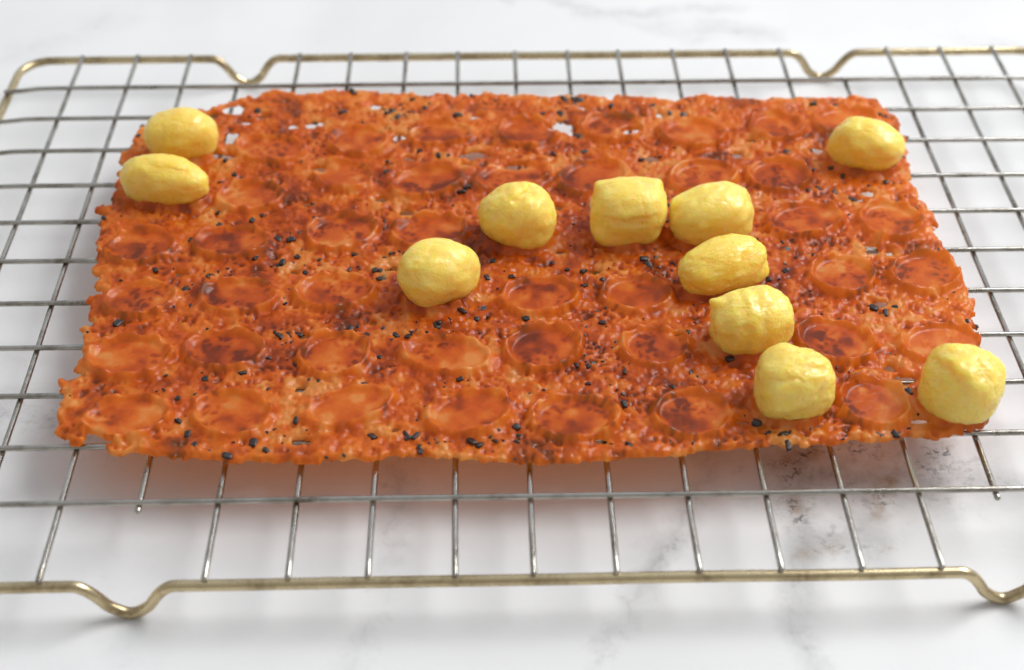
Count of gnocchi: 11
